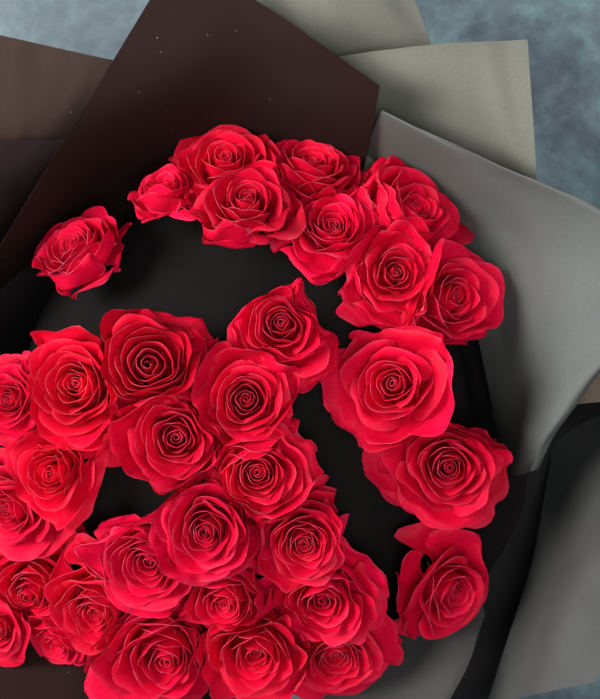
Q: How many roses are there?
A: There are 33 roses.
